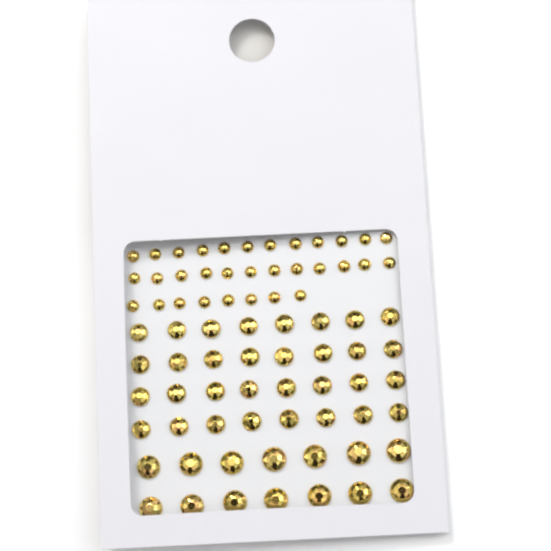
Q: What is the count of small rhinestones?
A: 32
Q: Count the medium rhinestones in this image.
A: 32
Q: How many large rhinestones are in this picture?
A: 14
